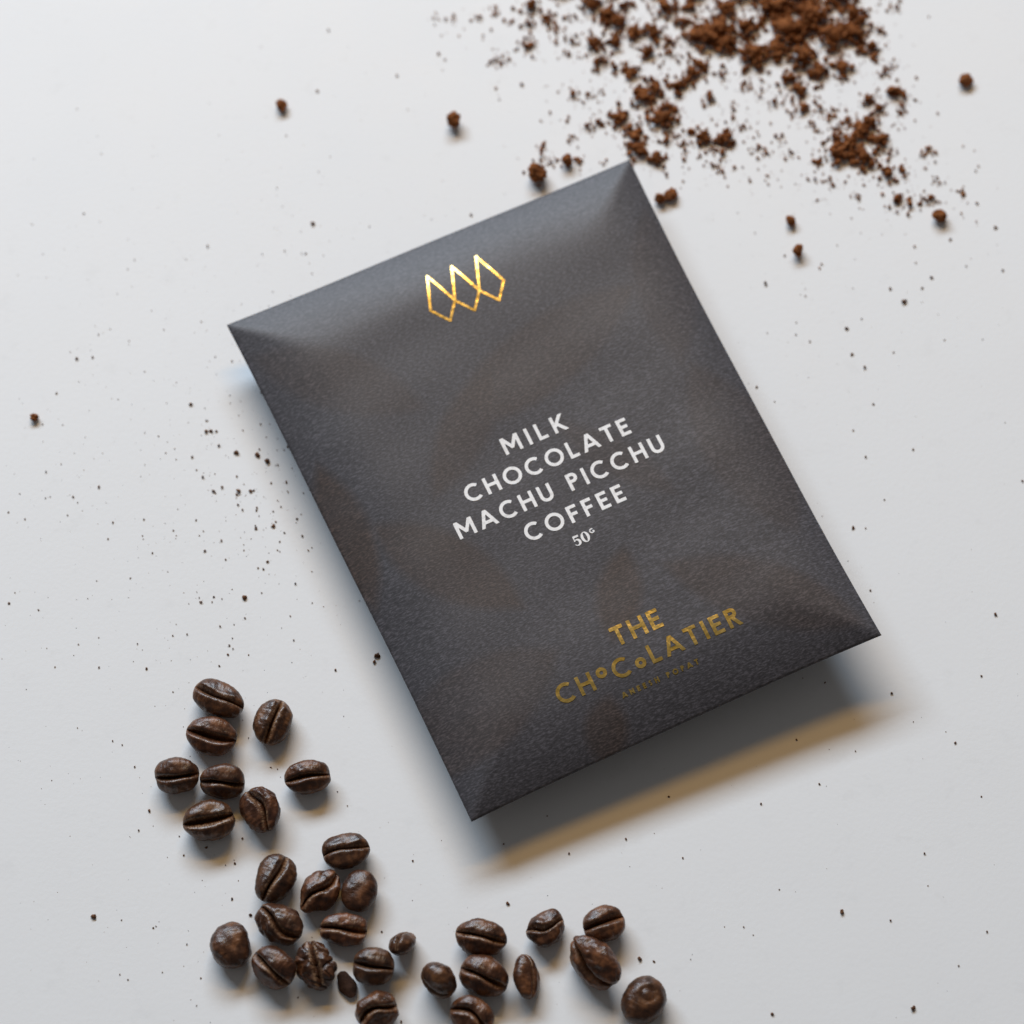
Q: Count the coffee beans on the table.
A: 29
